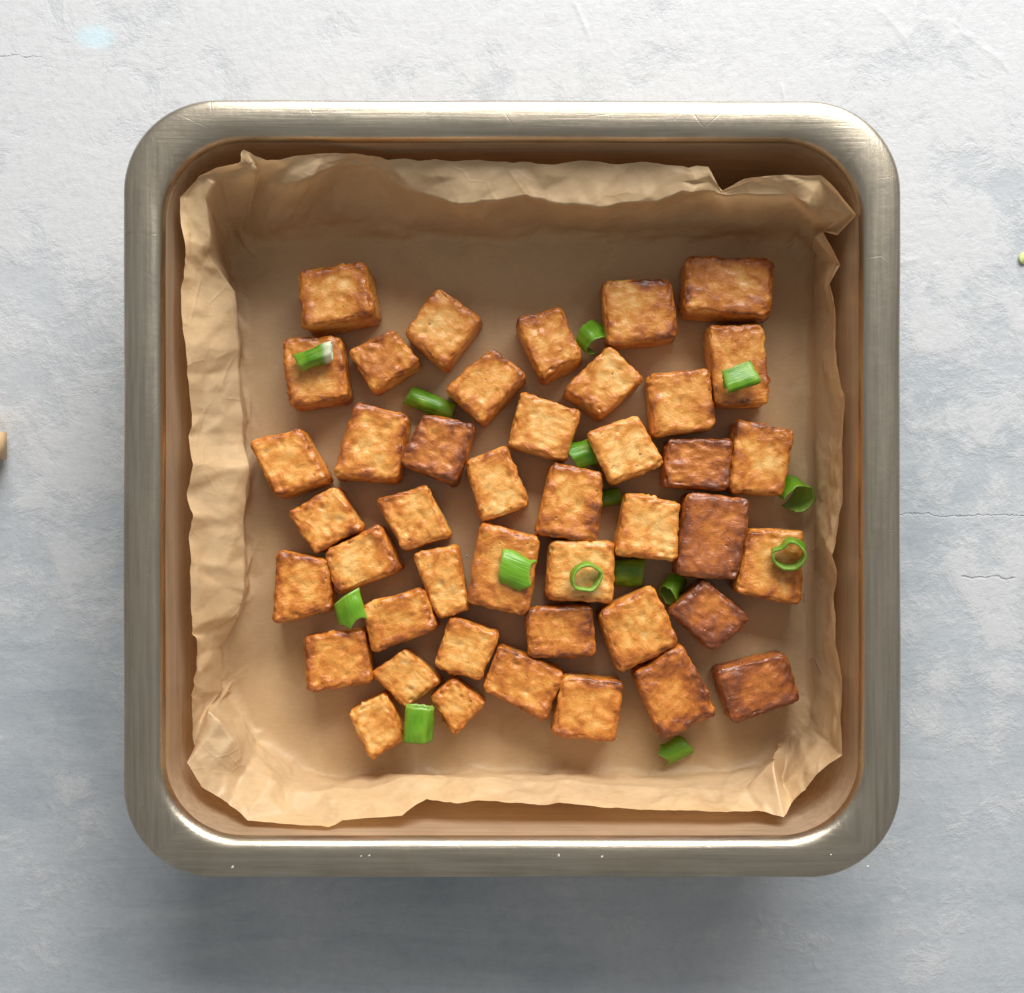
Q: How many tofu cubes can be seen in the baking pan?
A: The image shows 43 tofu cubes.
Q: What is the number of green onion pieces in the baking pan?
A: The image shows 15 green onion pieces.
